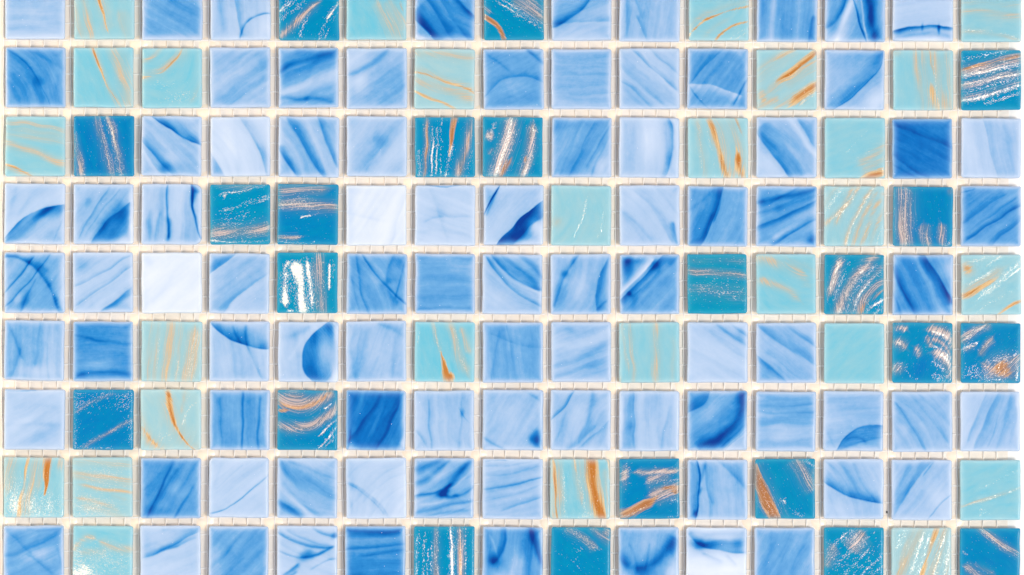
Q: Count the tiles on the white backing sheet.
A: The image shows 135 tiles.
